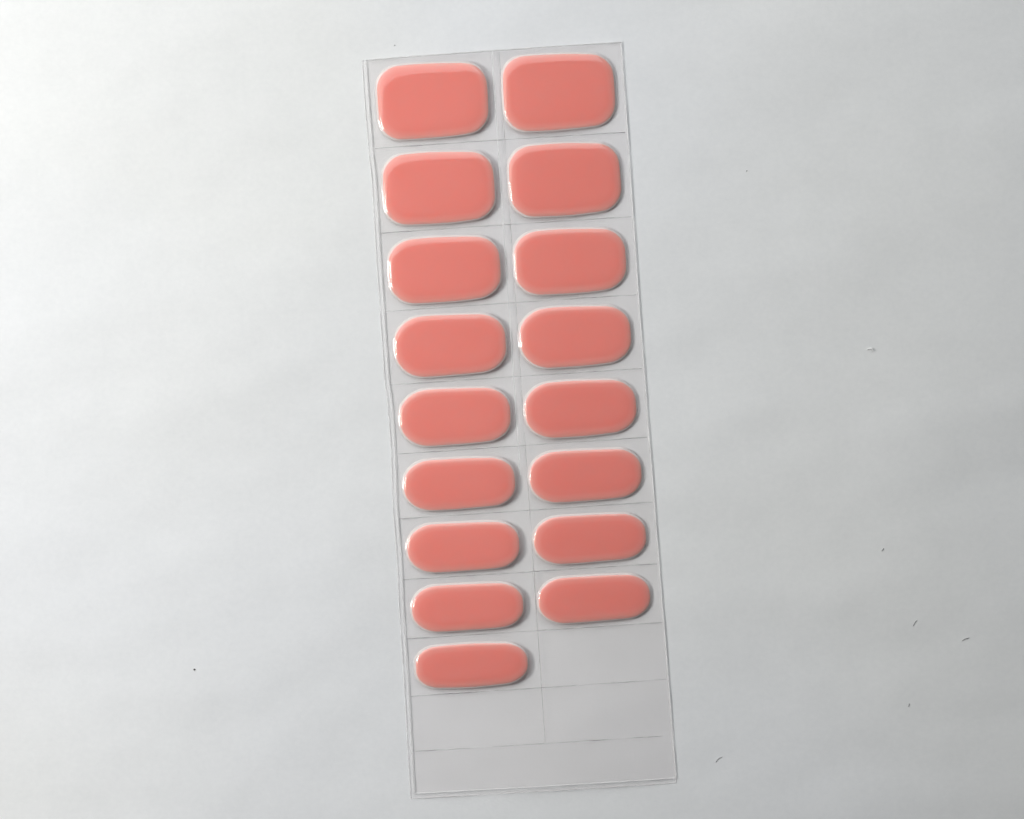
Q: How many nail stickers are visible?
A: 17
